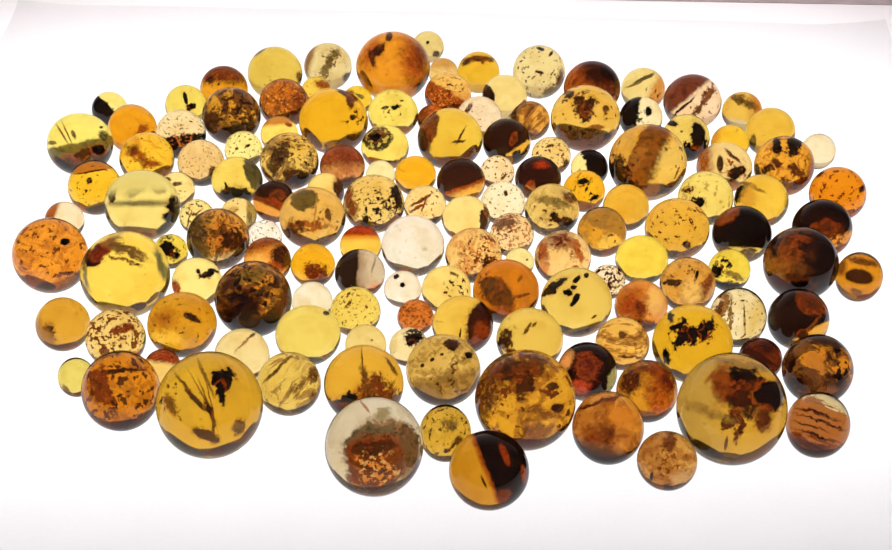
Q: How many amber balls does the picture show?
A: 139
